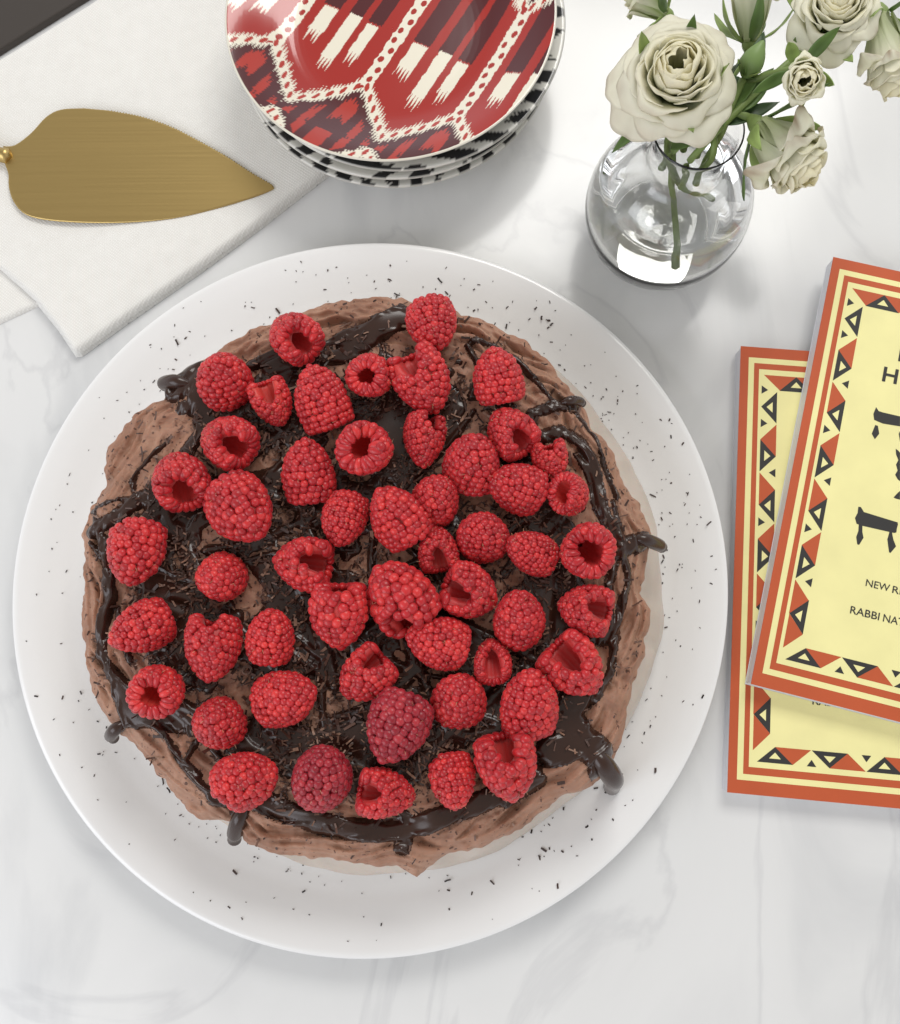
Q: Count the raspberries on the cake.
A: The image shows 52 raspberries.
